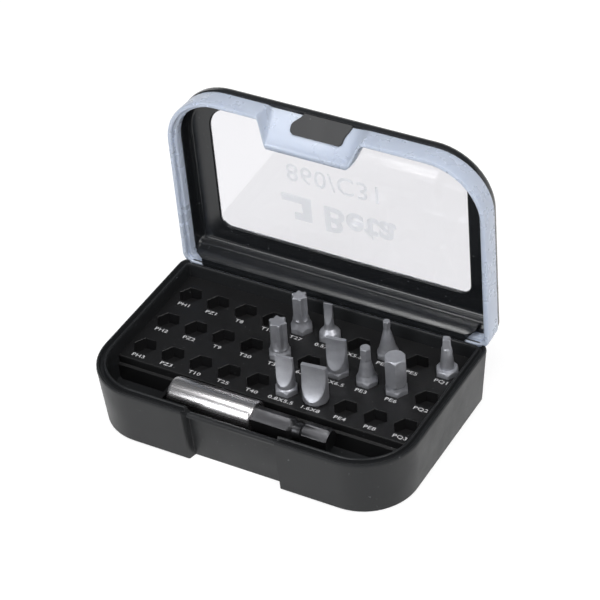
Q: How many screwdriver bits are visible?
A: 10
